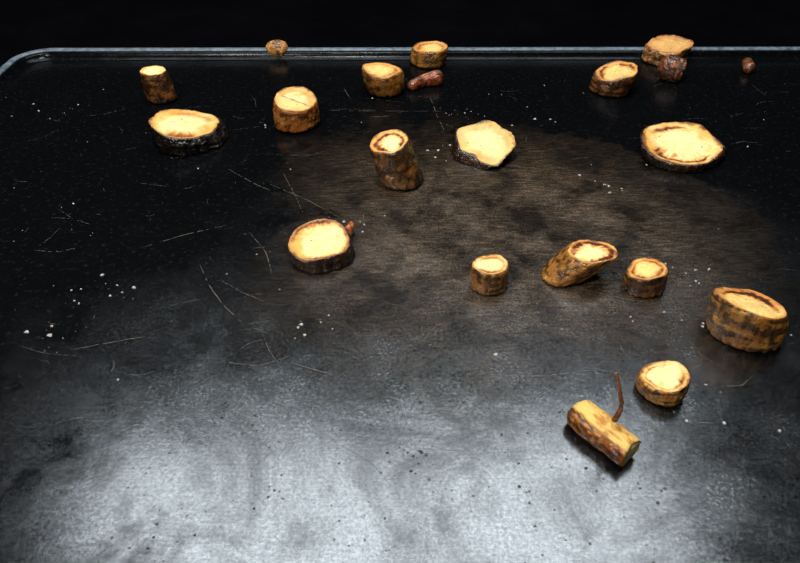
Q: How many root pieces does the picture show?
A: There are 21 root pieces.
